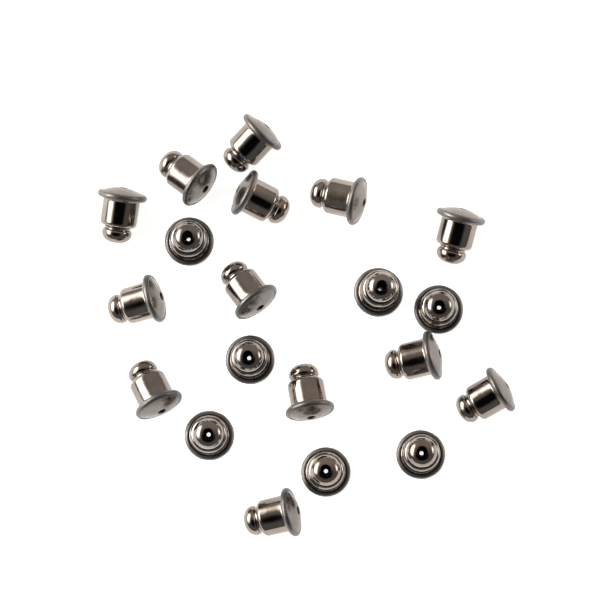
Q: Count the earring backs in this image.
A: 20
